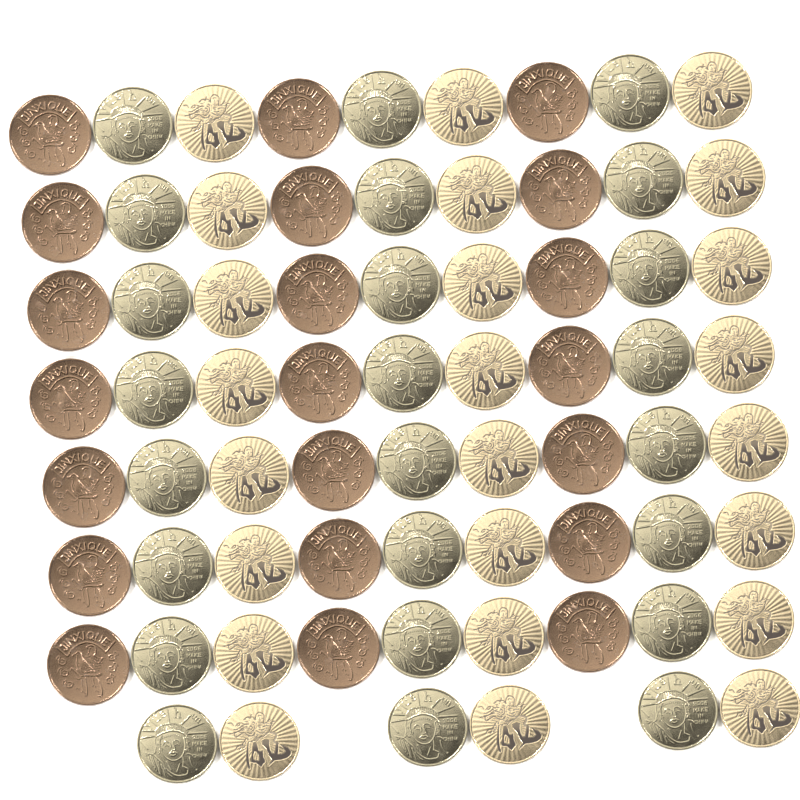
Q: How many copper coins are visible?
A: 21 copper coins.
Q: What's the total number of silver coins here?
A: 24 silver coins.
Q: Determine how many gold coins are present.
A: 24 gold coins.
